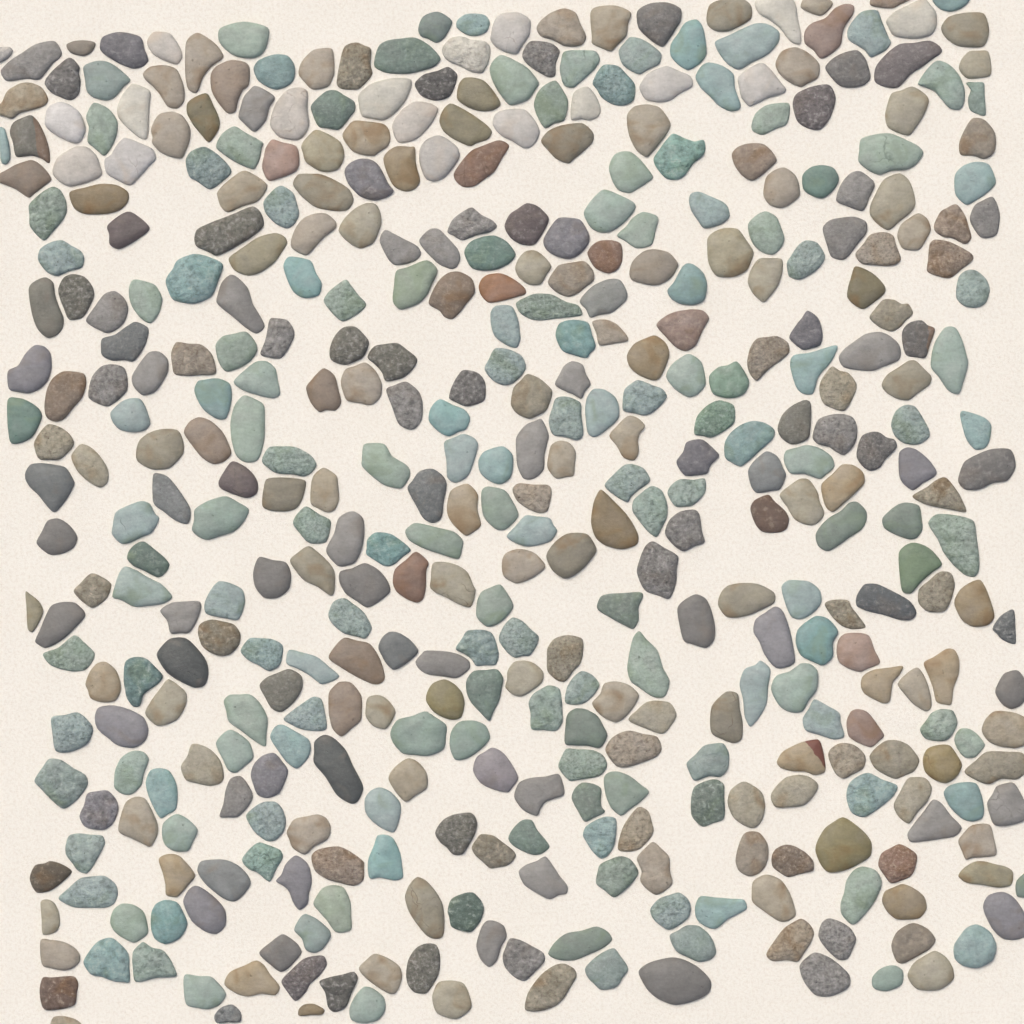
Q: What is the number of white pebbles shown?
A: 18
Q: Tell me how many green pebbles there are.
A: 155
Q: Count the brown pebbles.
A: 148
